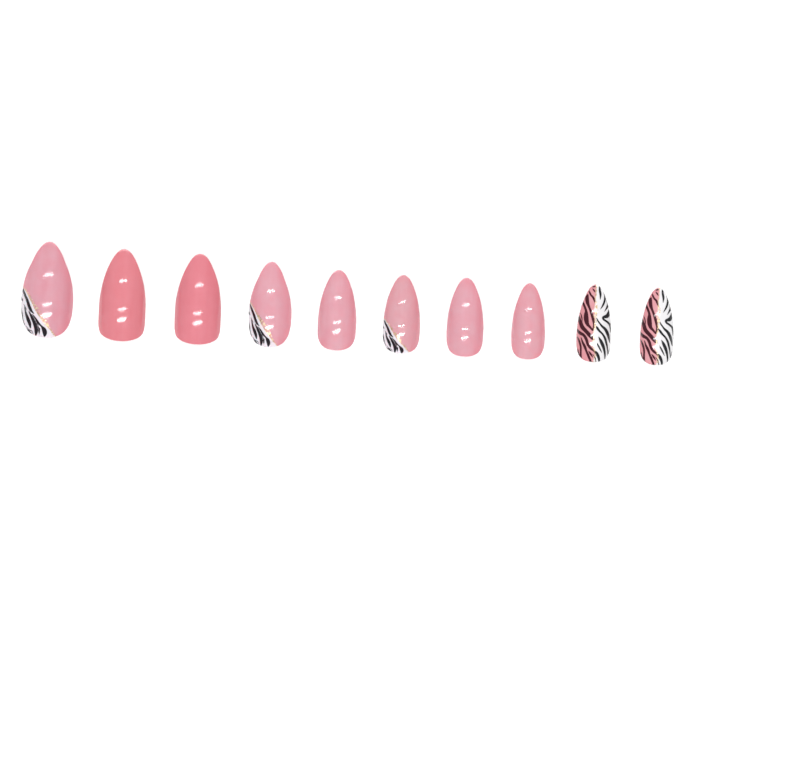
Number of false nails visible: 10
